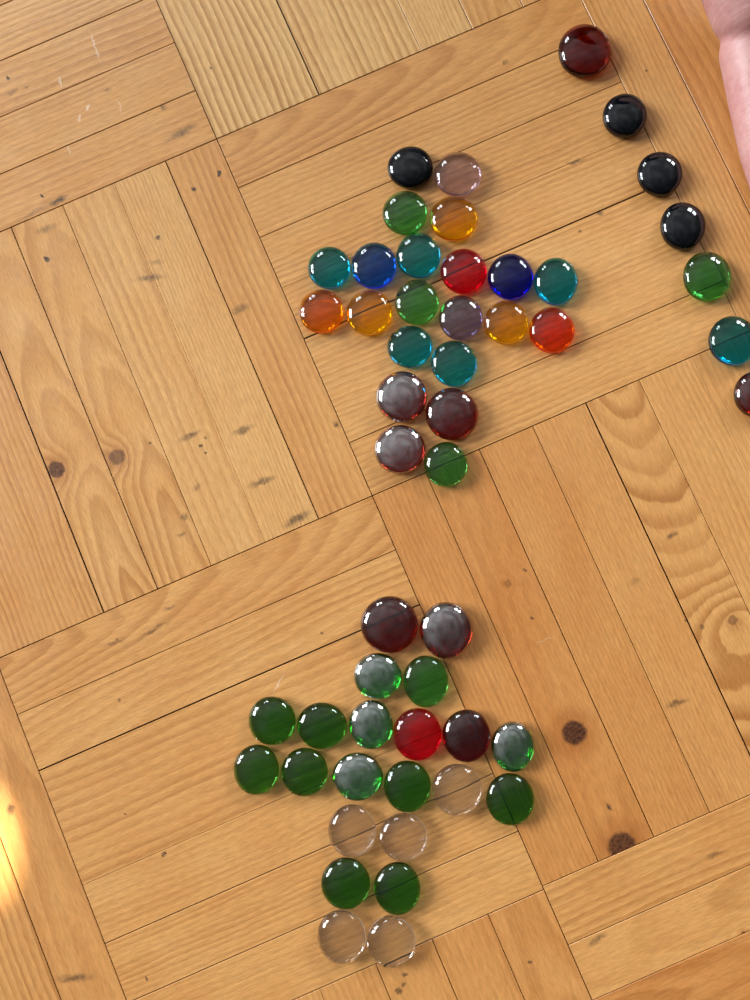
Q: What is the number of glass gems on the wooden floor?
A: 51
